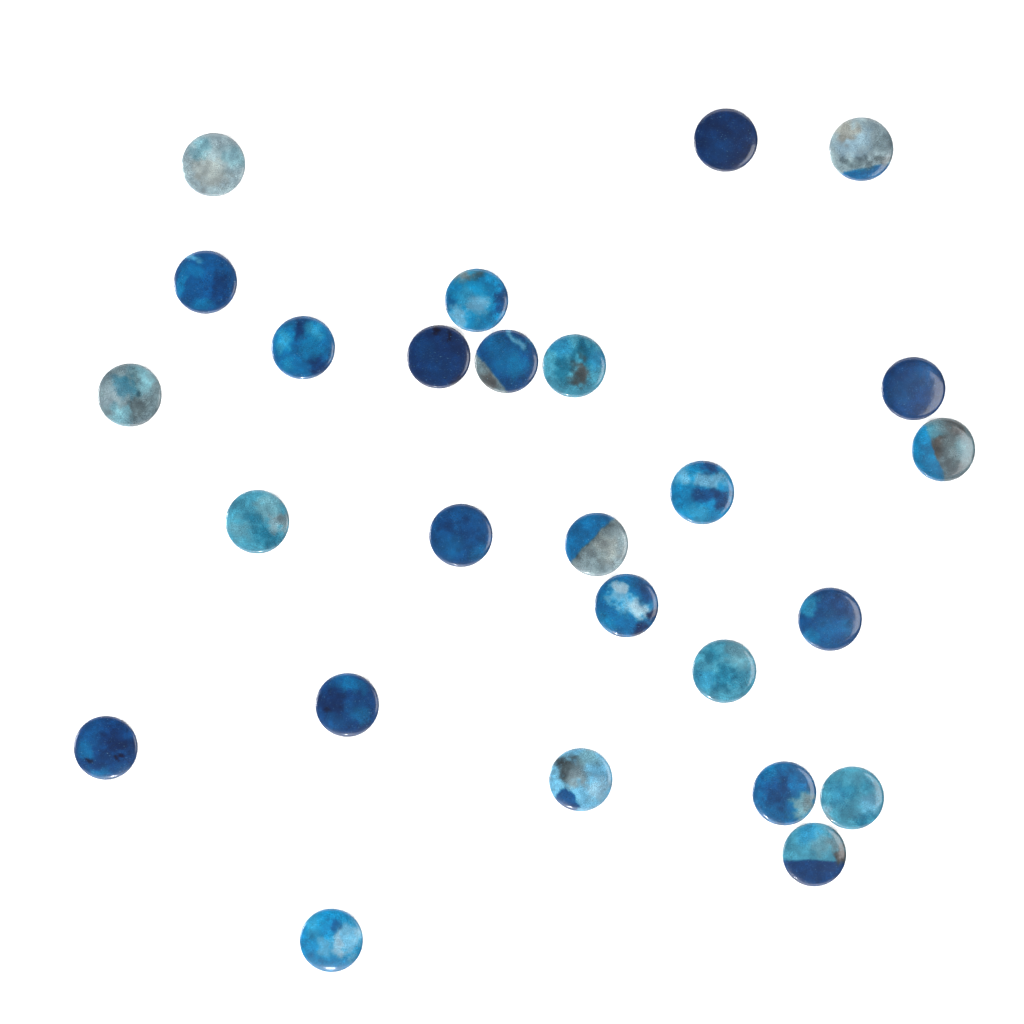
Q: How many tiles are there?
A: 26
